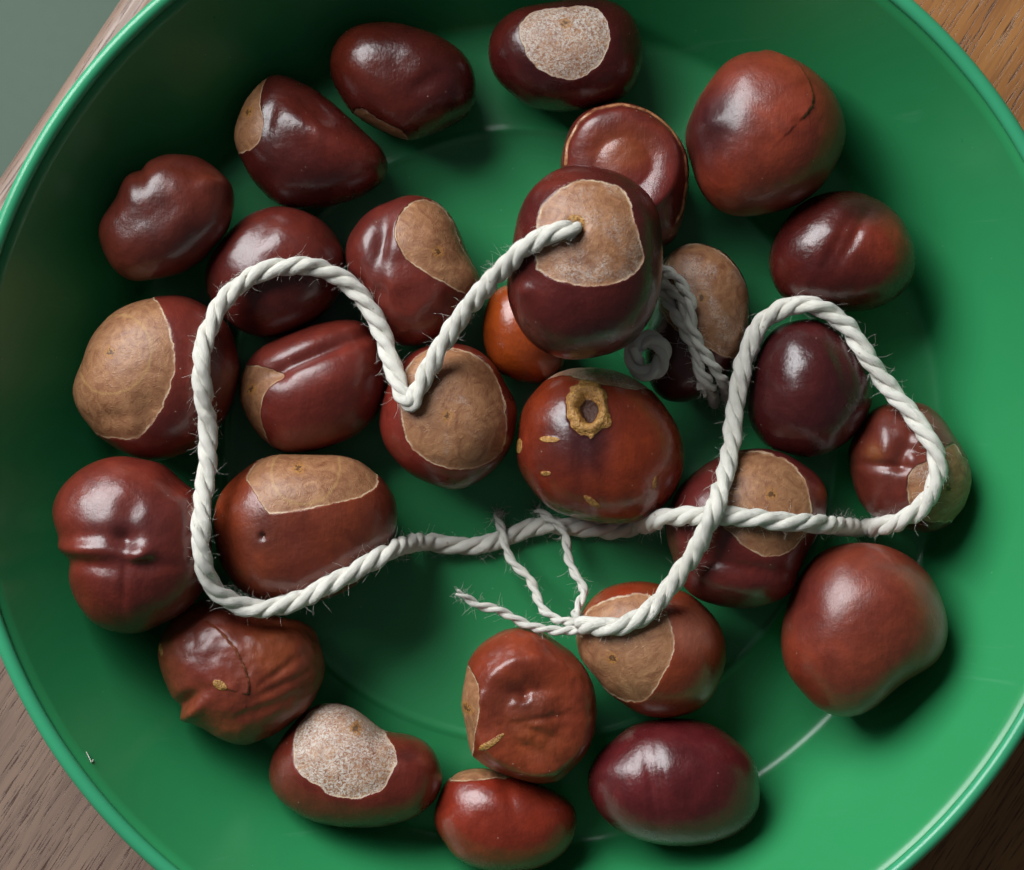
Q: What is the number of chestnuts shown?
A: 28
